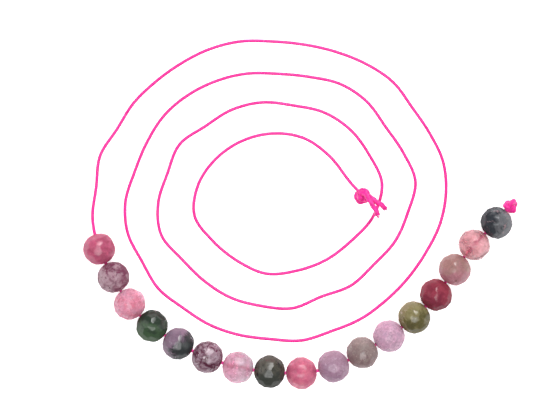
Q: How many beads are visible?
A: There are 17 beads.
